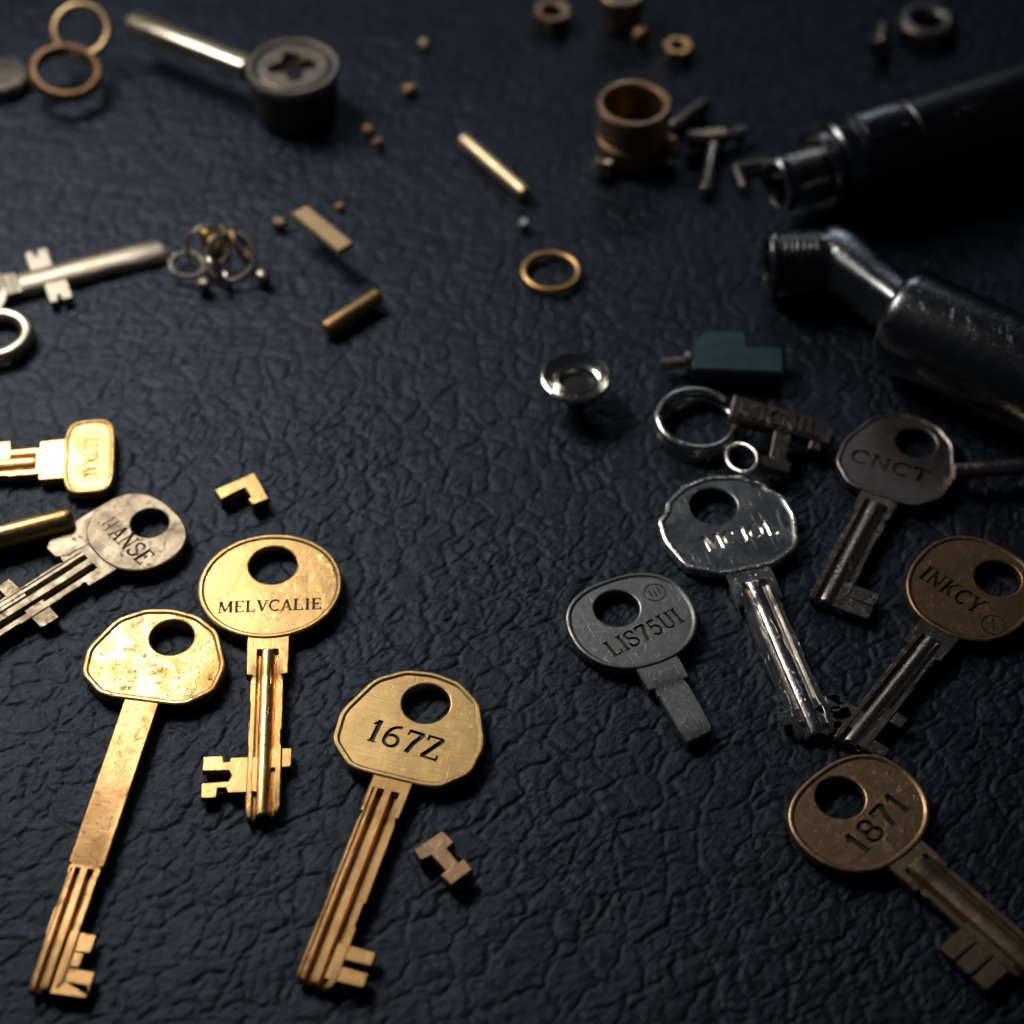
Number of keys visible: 11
